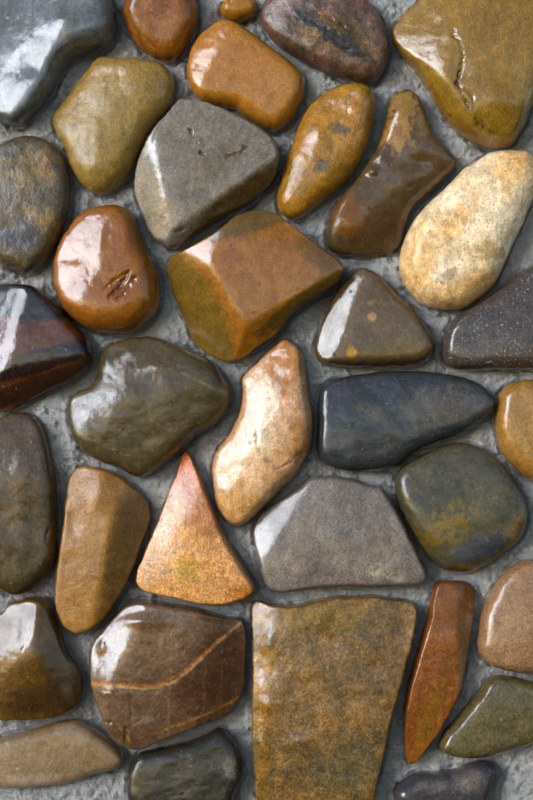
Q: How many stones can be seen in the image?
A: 35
